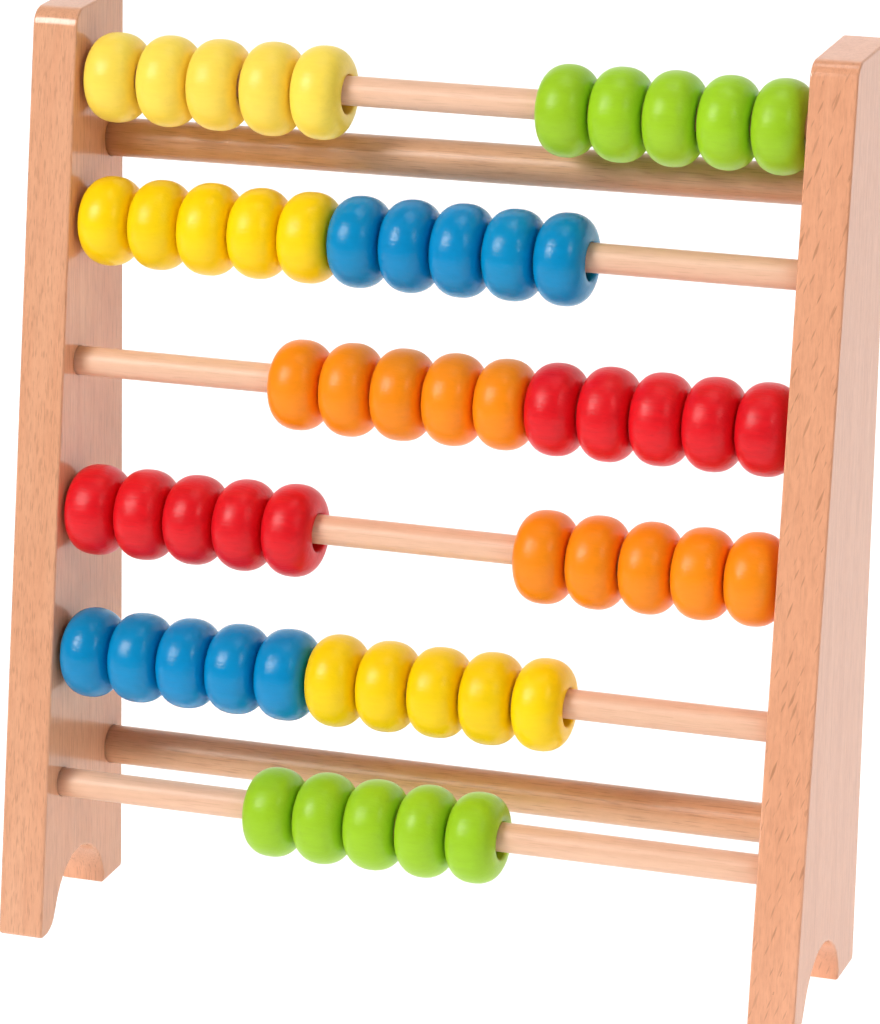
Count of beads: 55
